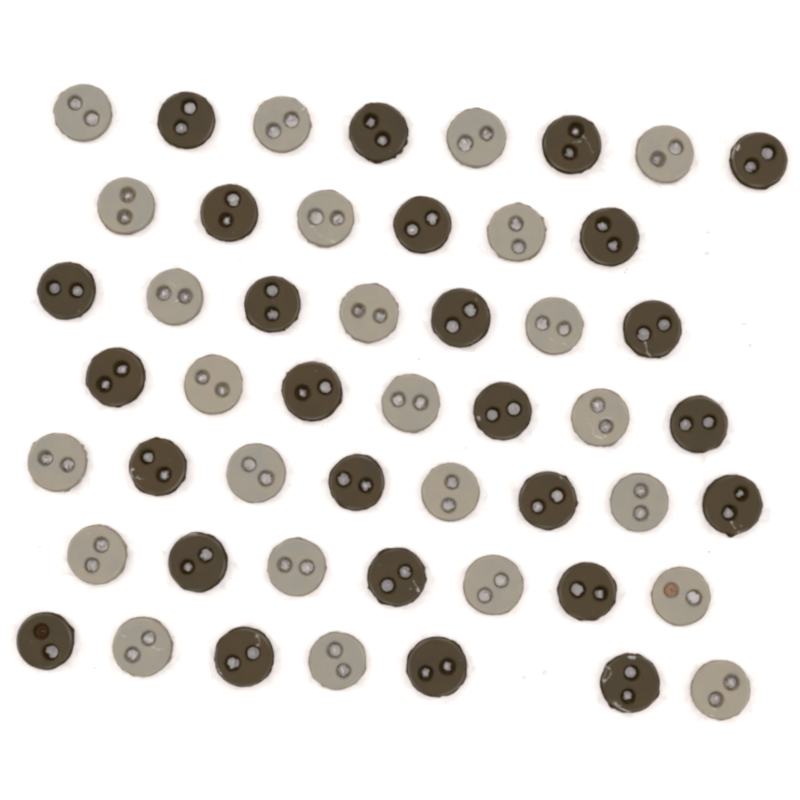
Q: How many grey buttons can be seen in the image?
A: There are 24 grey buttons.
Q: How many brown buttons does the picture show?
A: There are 26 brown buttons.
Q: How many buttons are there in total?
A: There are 50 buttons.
